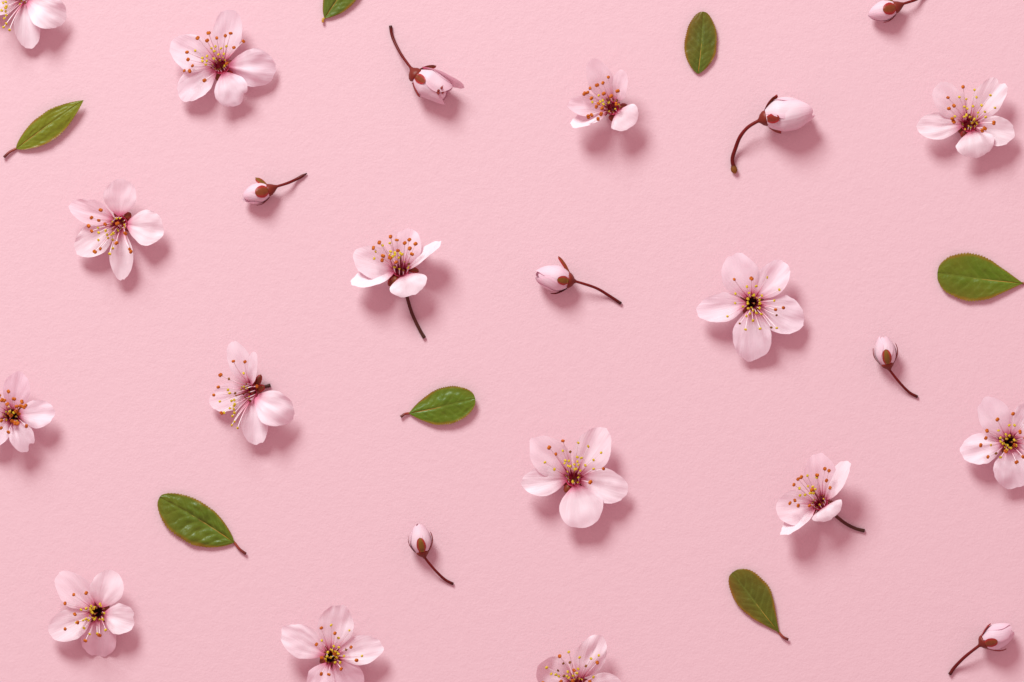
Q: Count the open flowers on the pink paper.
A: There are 15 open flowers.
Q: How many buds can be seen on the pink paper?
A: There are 8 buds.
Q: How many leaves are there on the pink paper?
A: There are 7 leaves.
